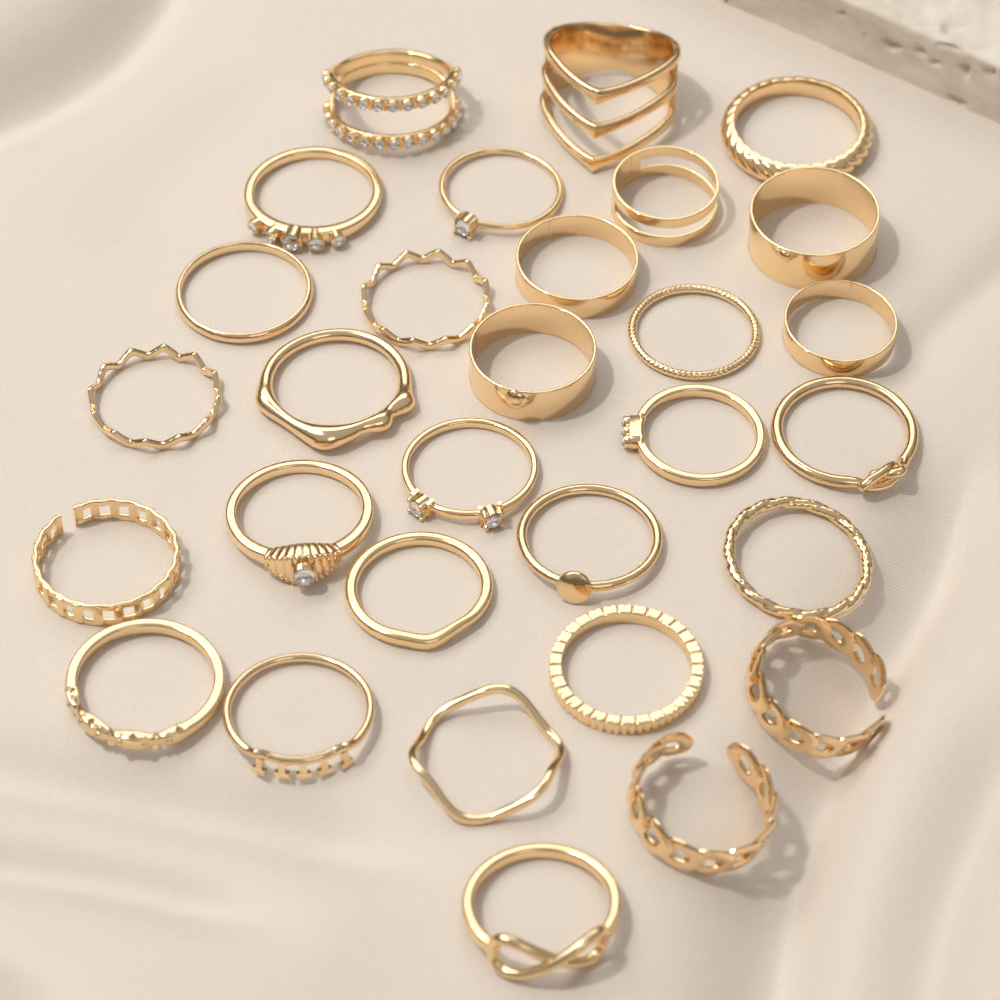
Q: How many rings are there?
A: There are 30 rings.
